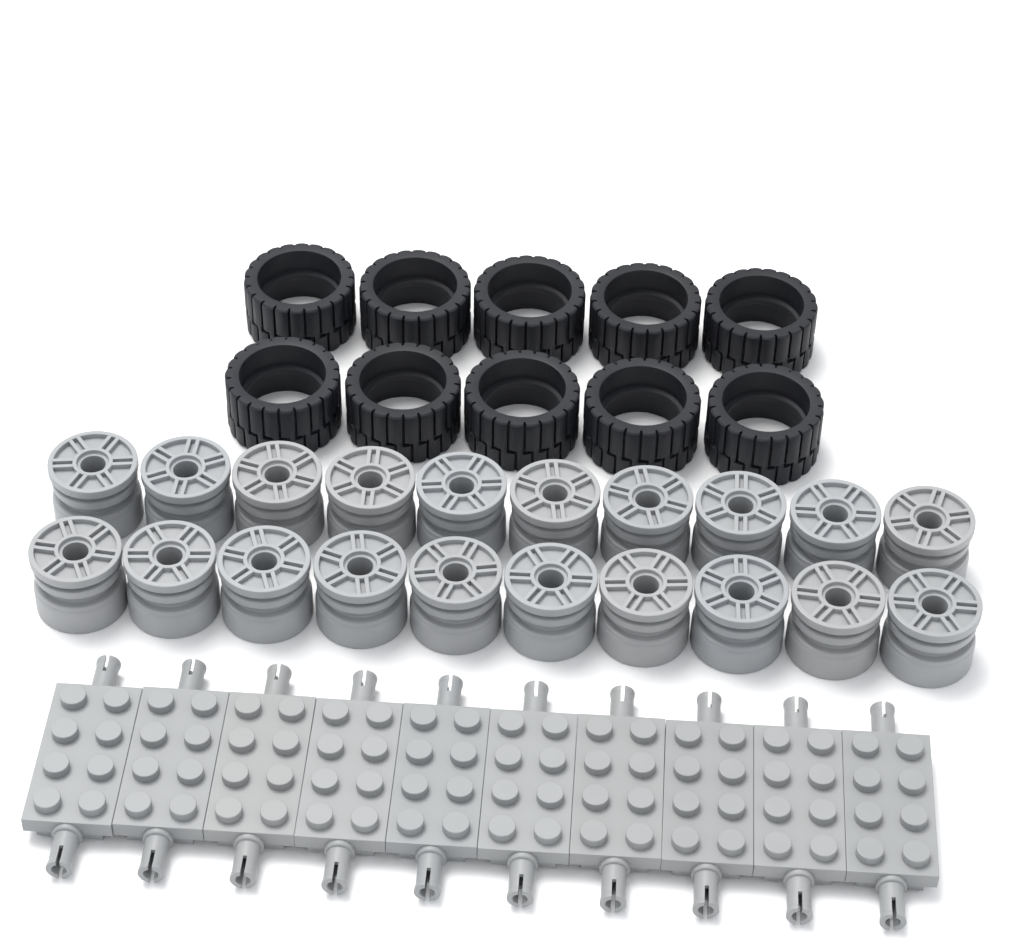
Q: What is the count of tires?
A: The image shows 10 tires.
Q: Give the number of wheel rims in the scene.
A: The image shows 20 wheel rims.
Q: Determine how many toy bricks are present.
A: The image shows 10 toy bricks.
